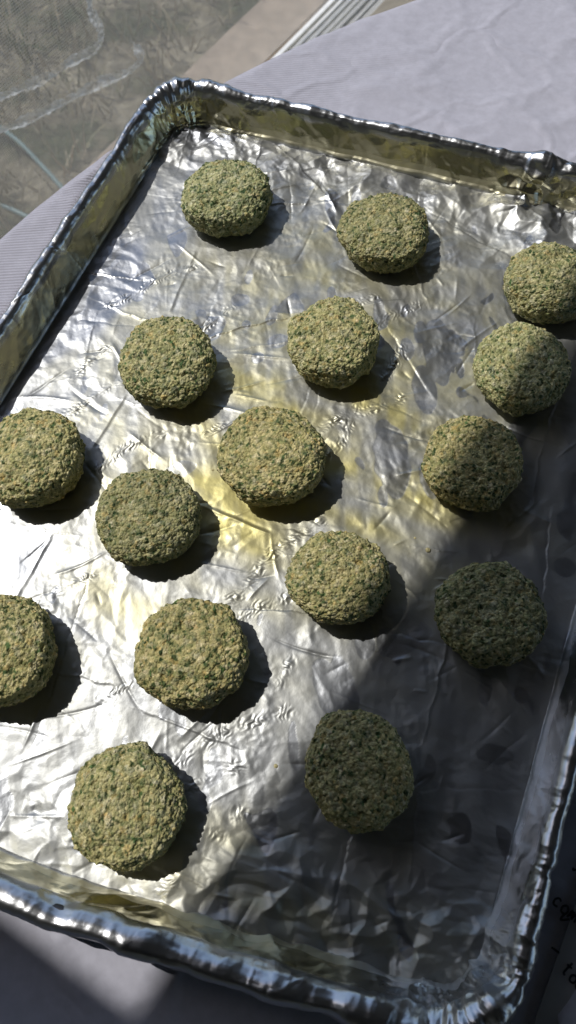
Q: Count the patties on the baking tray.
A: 16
